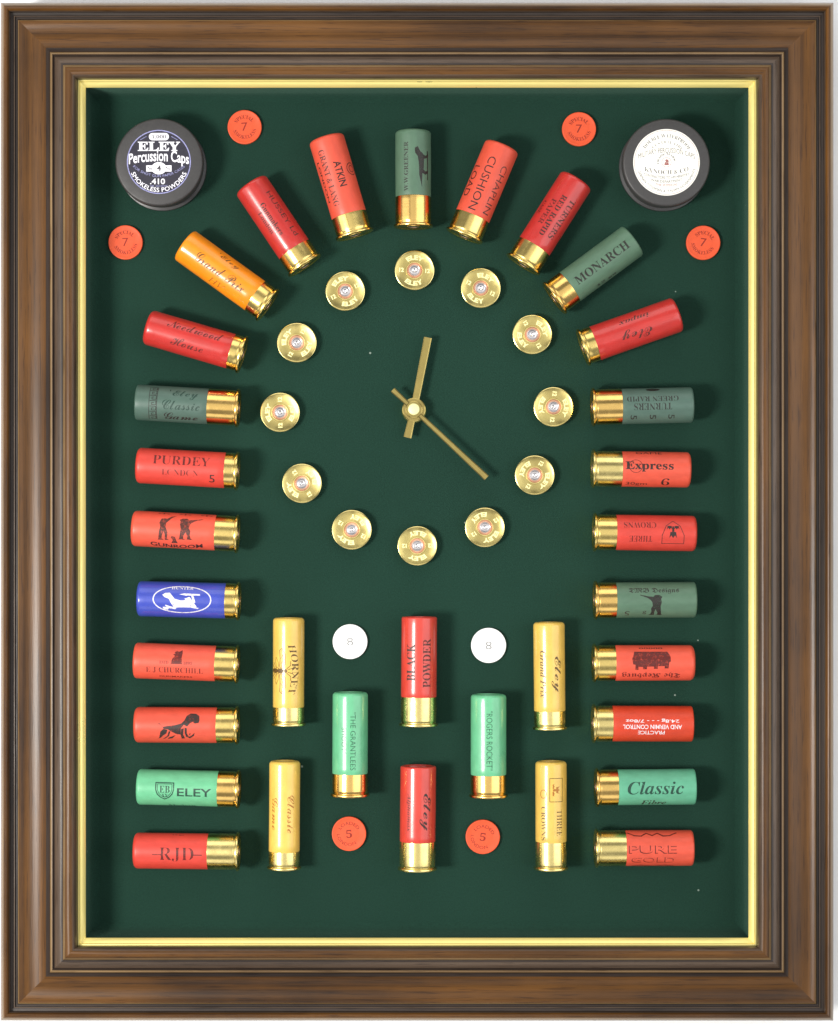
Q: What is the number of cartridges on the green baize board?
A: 33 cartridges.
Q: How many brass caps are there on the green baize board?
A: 12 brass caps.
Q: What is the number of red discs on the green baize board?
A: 6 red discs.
